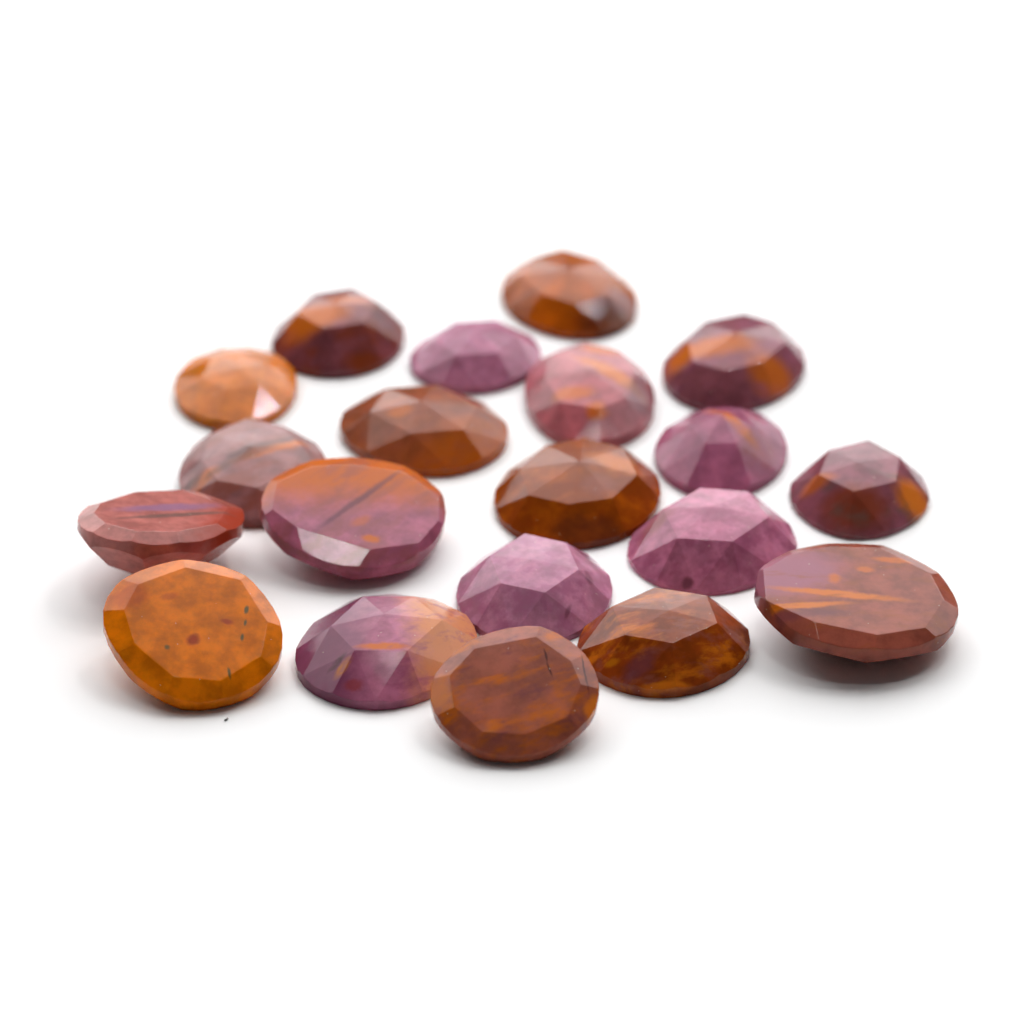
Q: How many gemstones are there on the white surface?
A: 20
